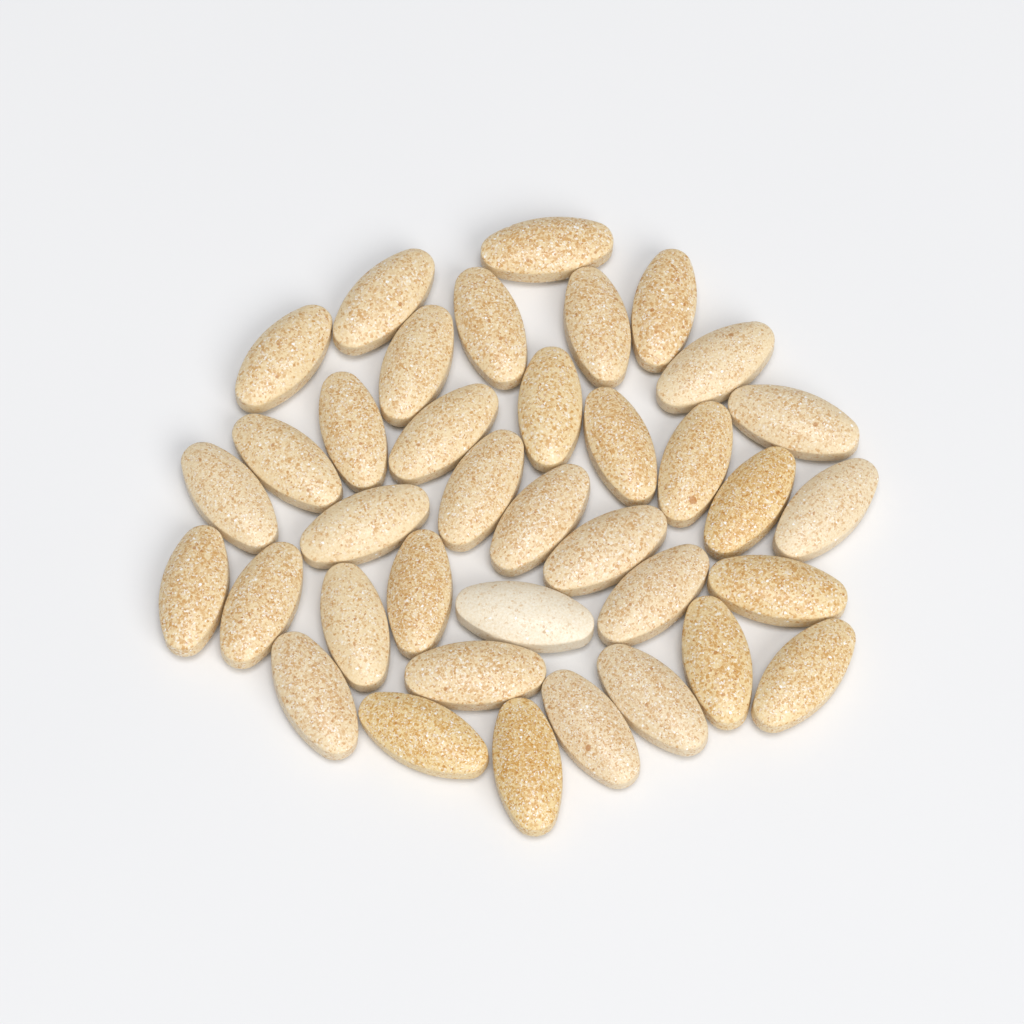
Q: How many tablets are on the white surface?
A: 37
